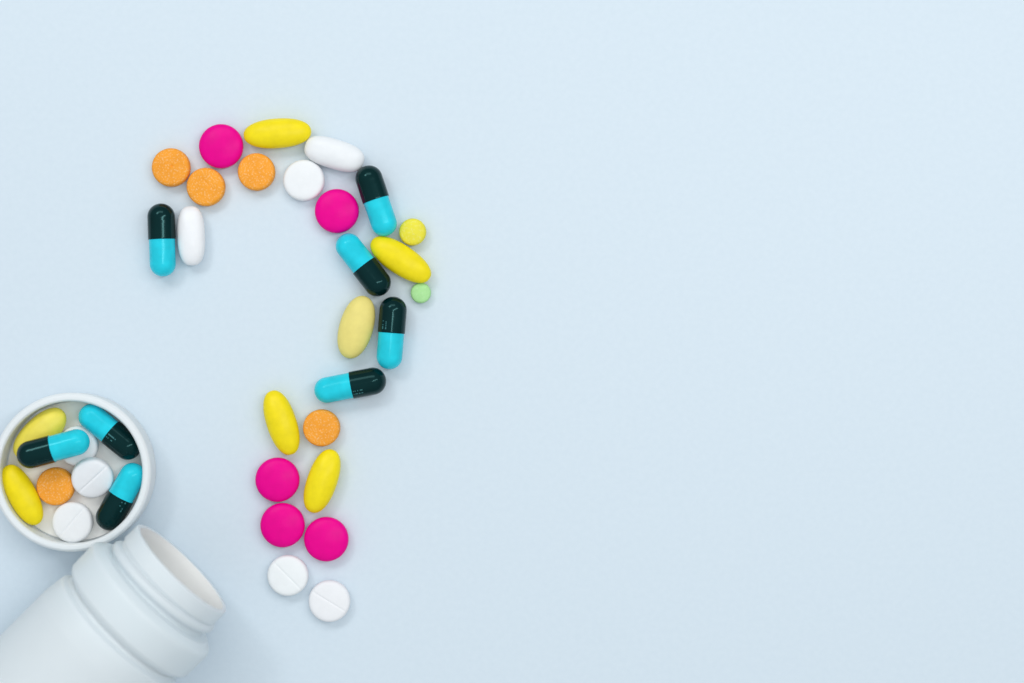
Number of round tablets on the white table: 18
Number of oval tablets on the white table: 9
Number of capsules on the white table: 8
